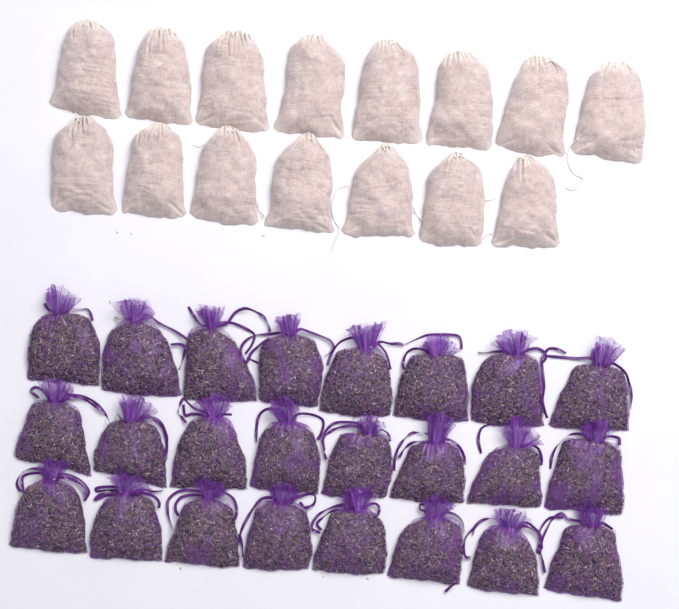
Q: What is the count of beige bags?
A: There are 15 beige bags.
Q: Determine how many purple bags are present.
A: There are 24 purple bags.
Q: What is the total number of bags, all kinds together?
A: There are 39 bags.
